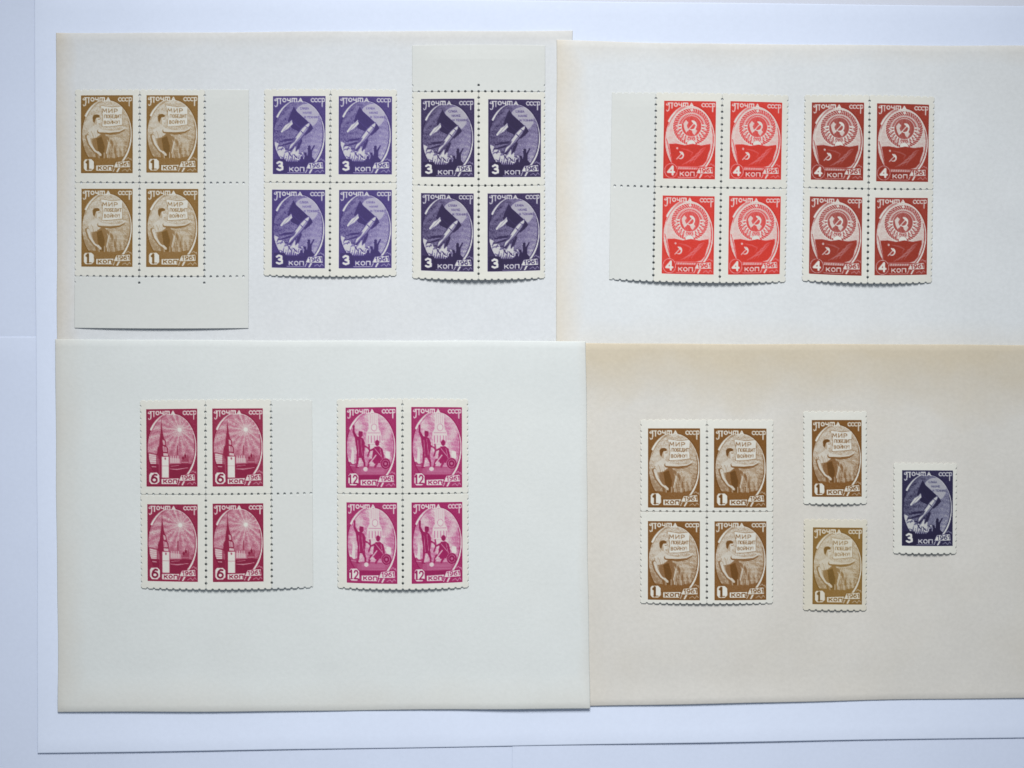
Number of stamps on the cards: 35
